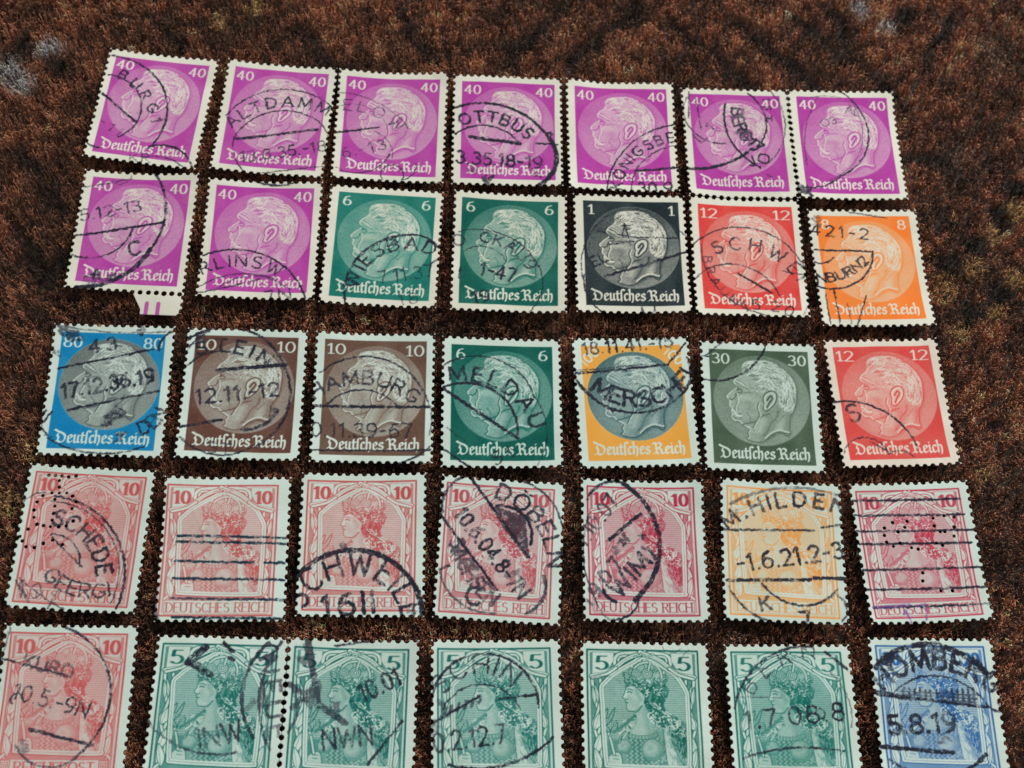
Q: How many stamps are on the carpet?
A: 35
